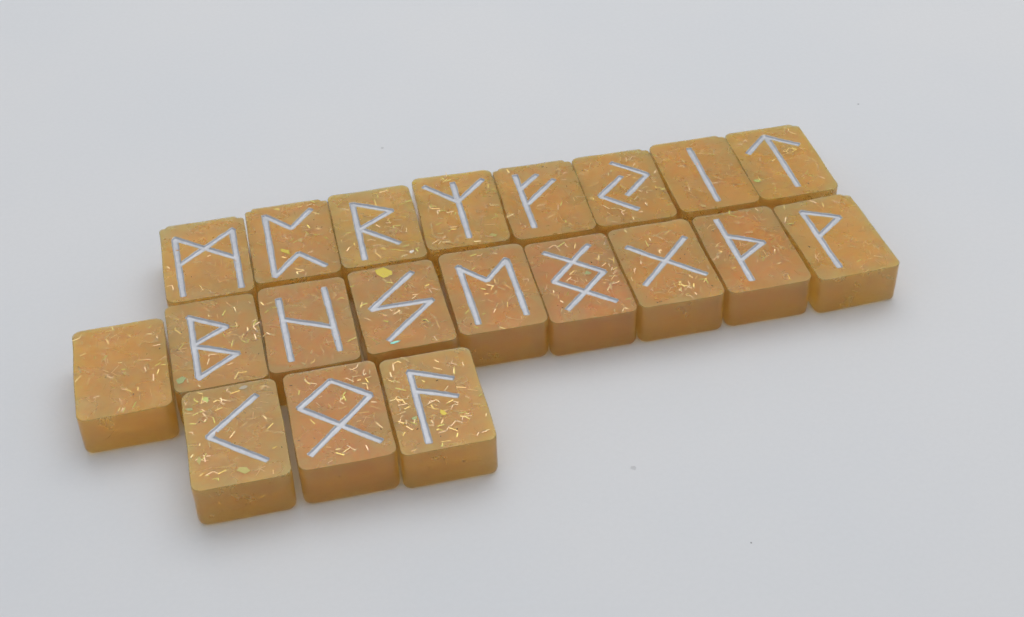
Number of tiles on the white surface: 20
